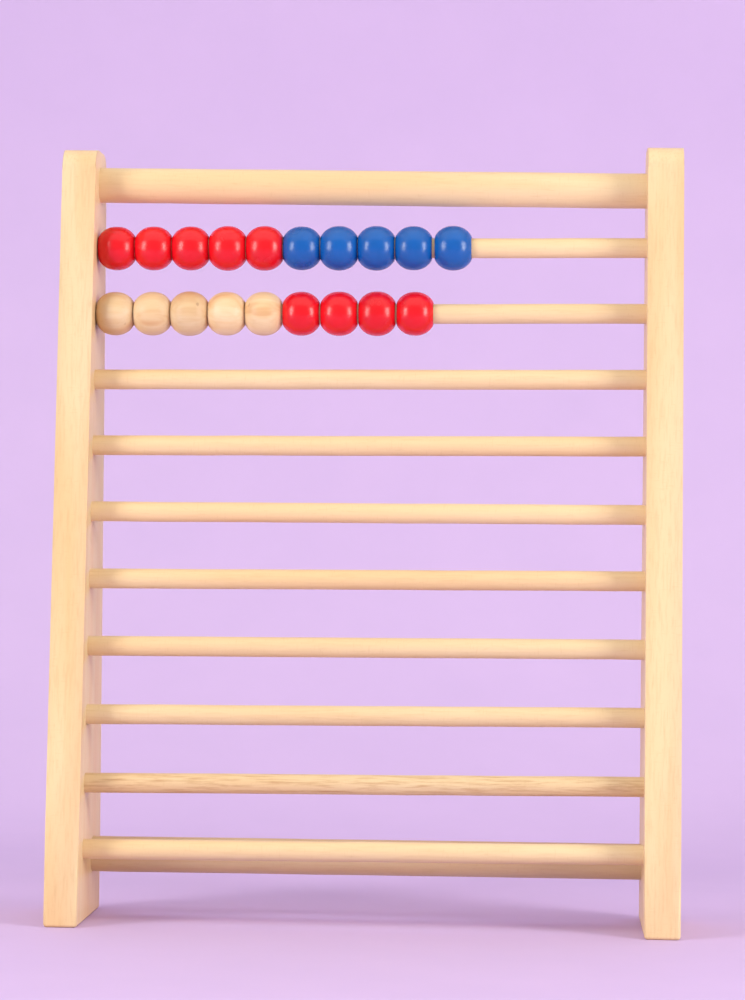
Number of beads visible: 19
